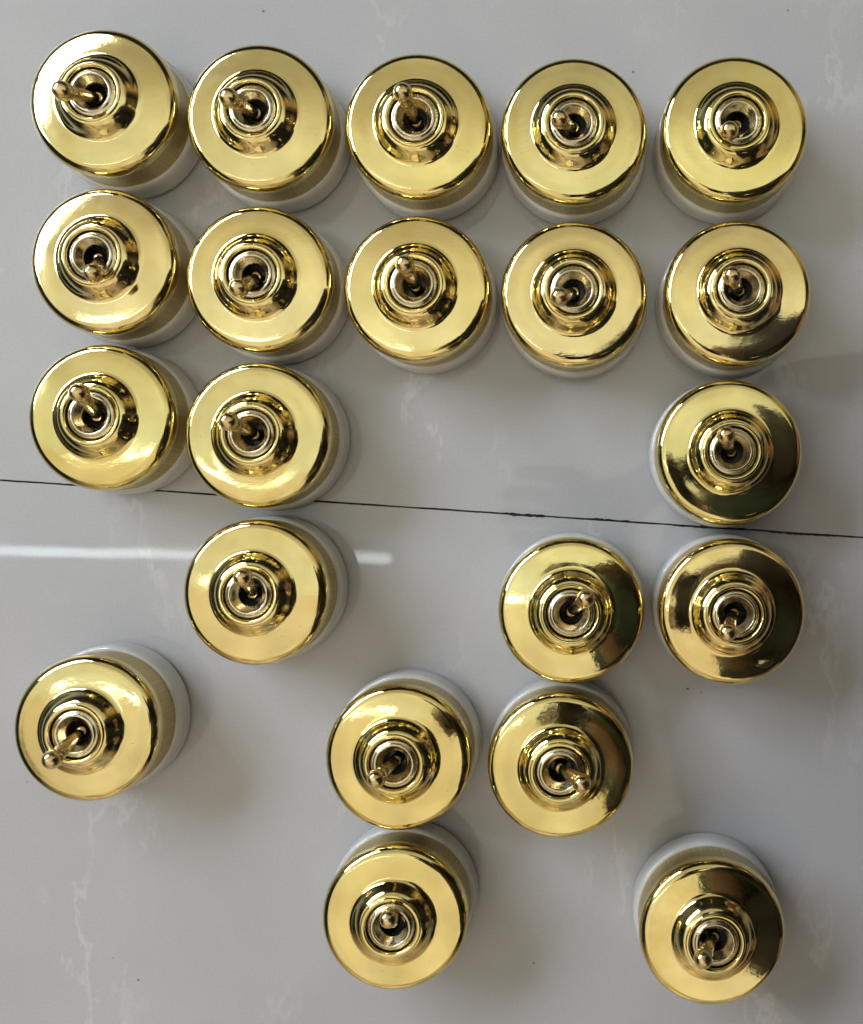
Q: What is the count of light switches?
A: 21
